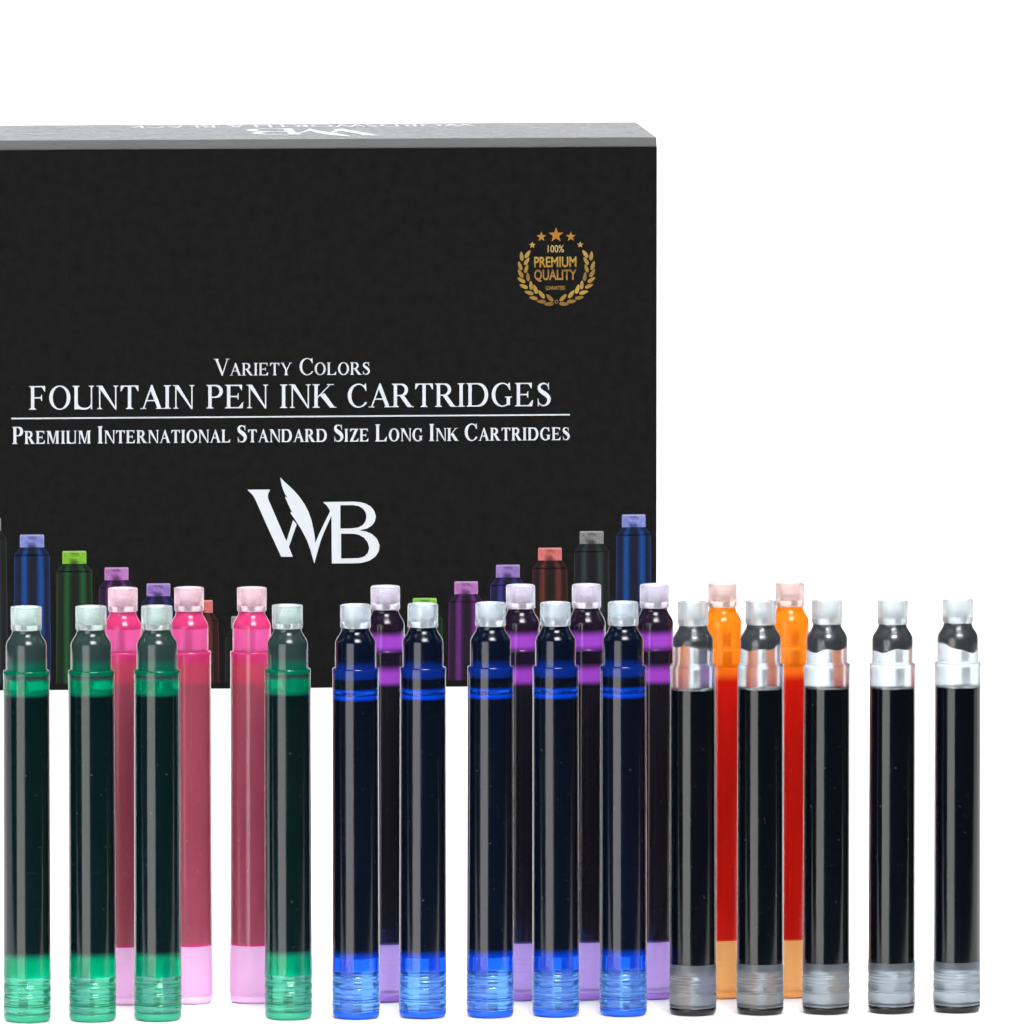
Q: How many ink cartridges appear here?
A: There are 23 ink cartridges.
